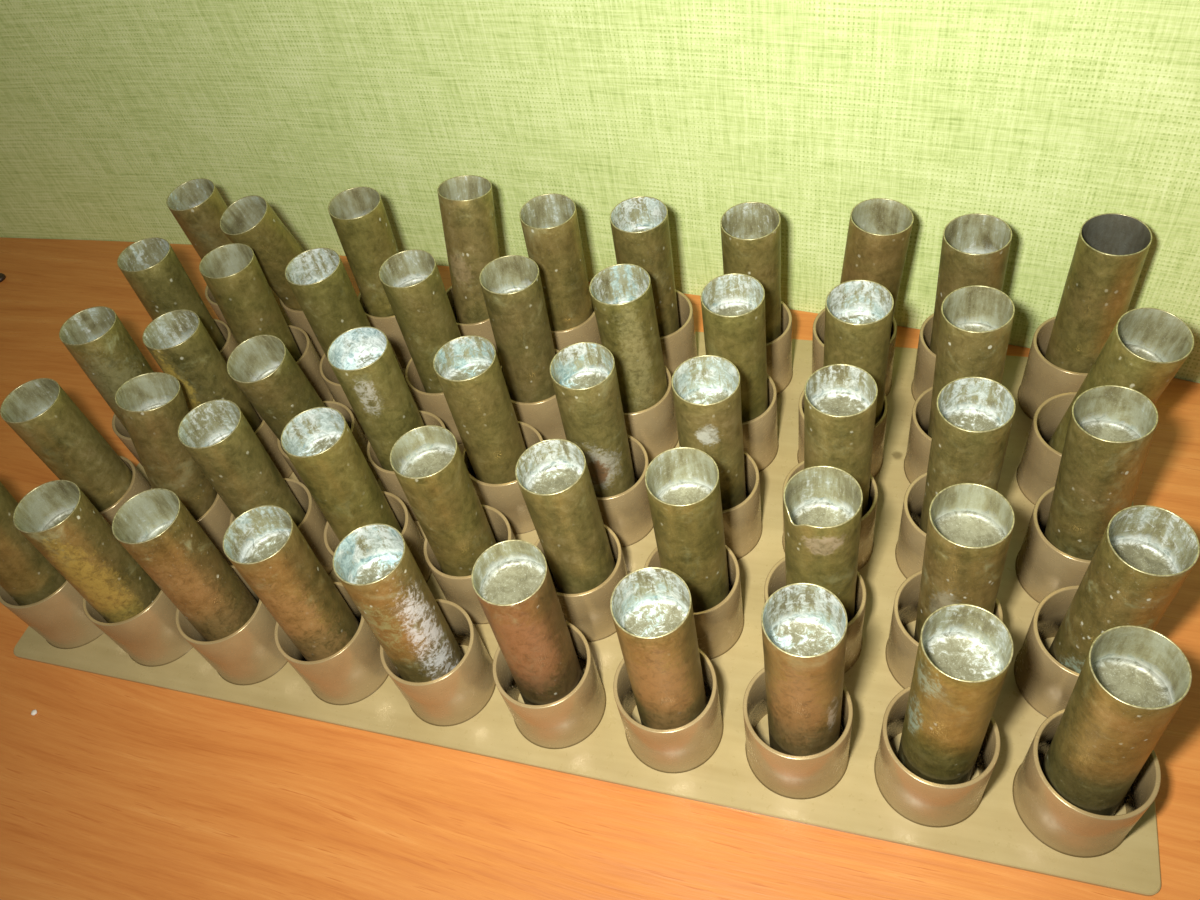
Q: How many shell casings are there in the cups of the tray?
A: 50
